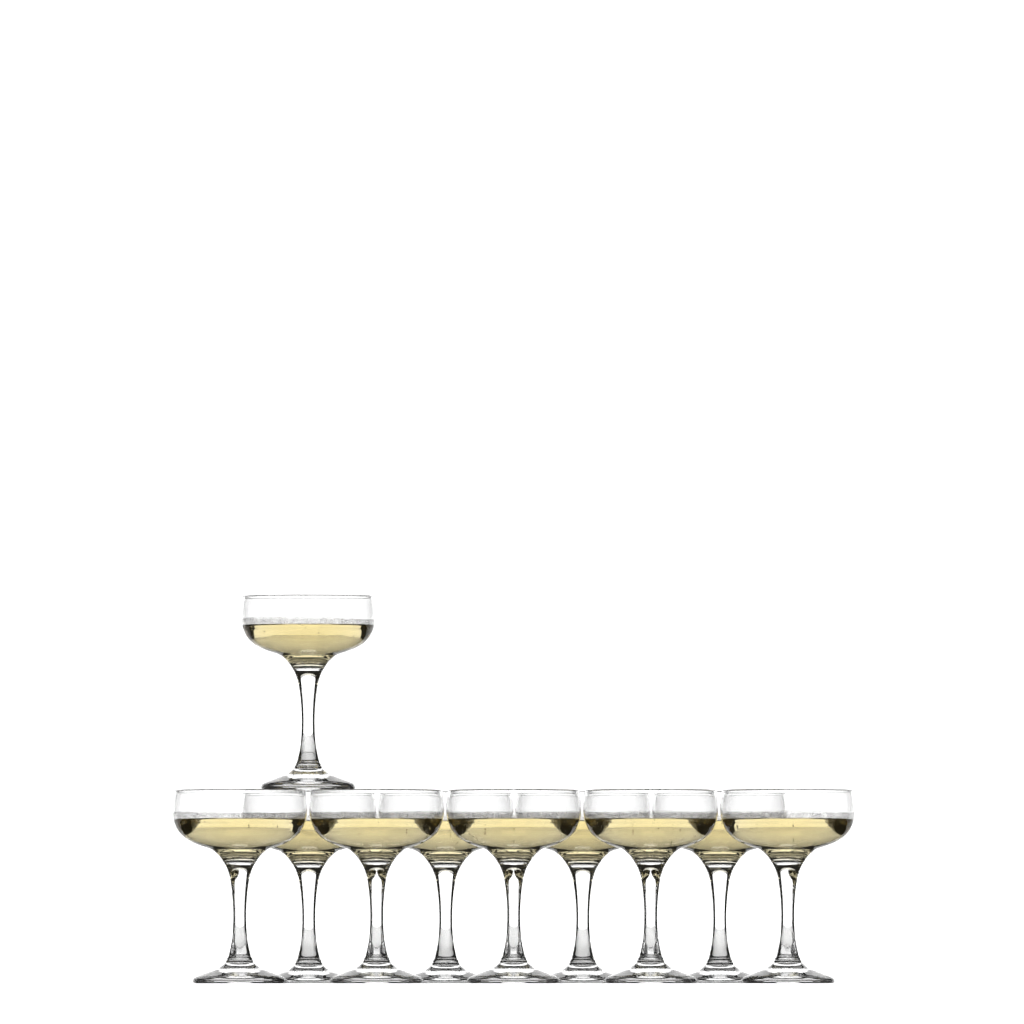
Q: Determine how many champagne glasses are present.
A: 10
